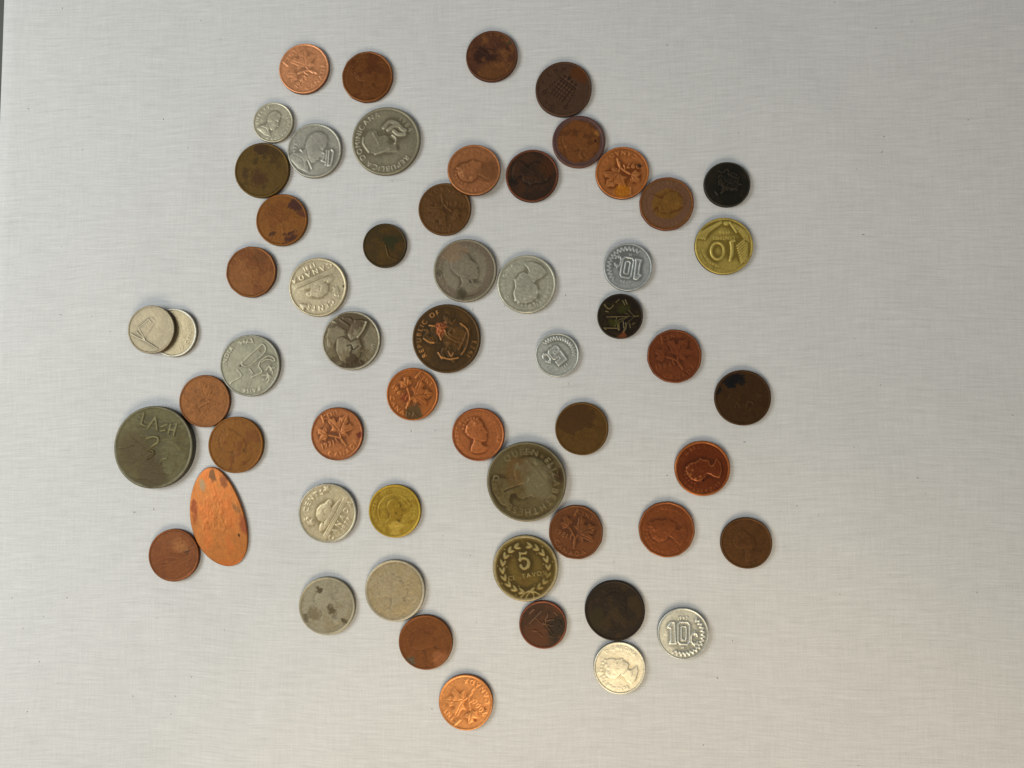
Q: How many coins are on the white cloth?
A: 57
